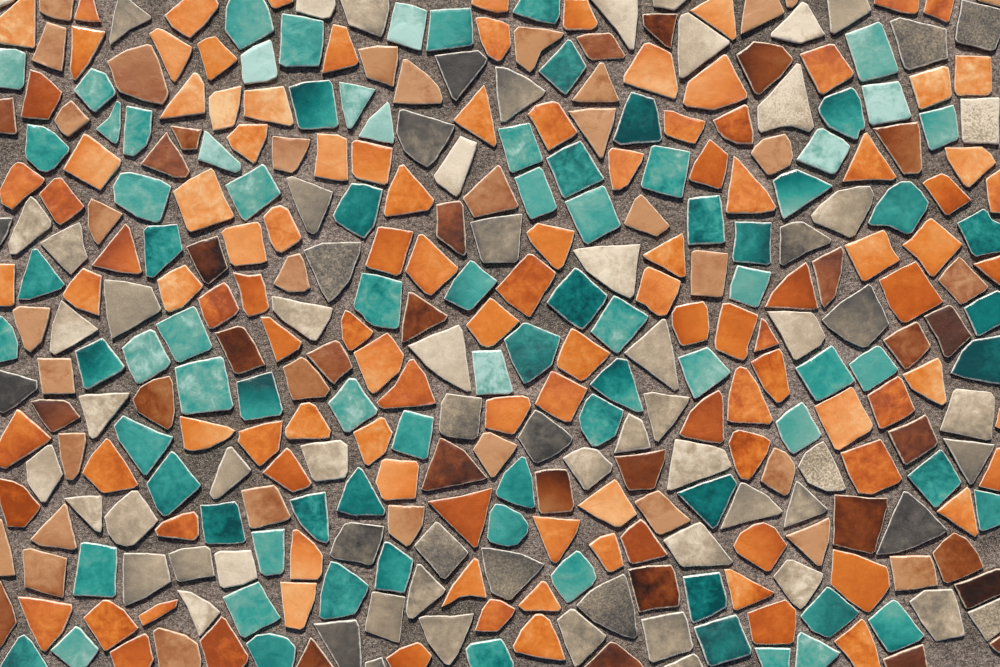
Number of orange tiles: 115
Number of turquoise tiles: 86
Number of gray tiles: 72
